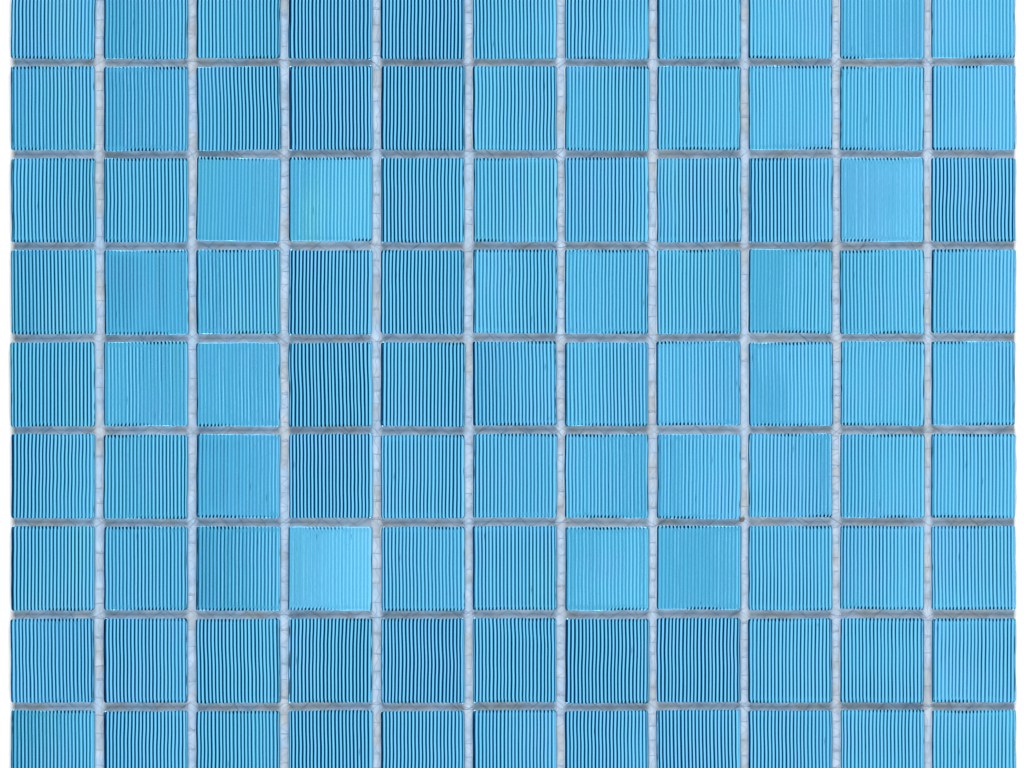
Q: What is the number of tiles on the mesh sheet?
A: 99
